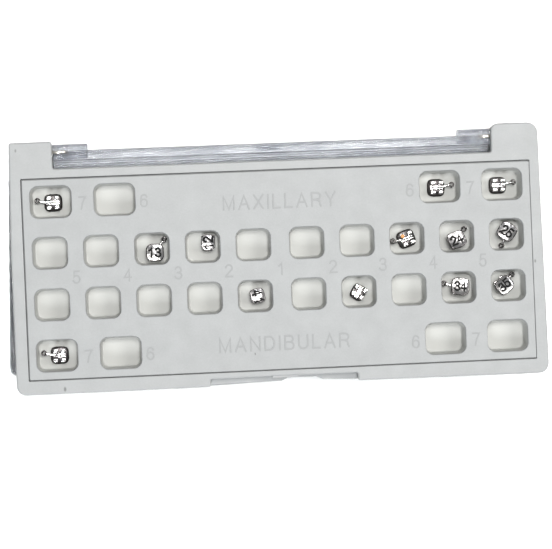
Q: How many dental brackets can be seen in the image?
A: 13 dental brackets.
